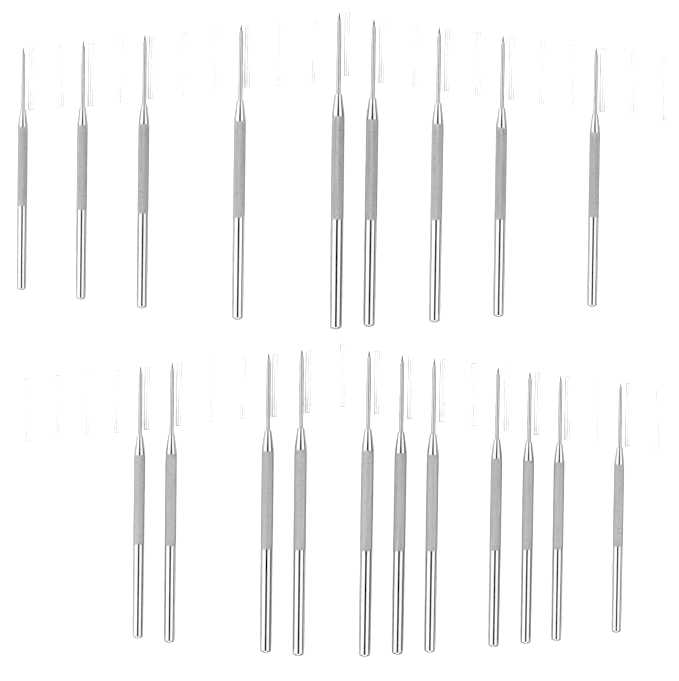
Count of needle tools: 20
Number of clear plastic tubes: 42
